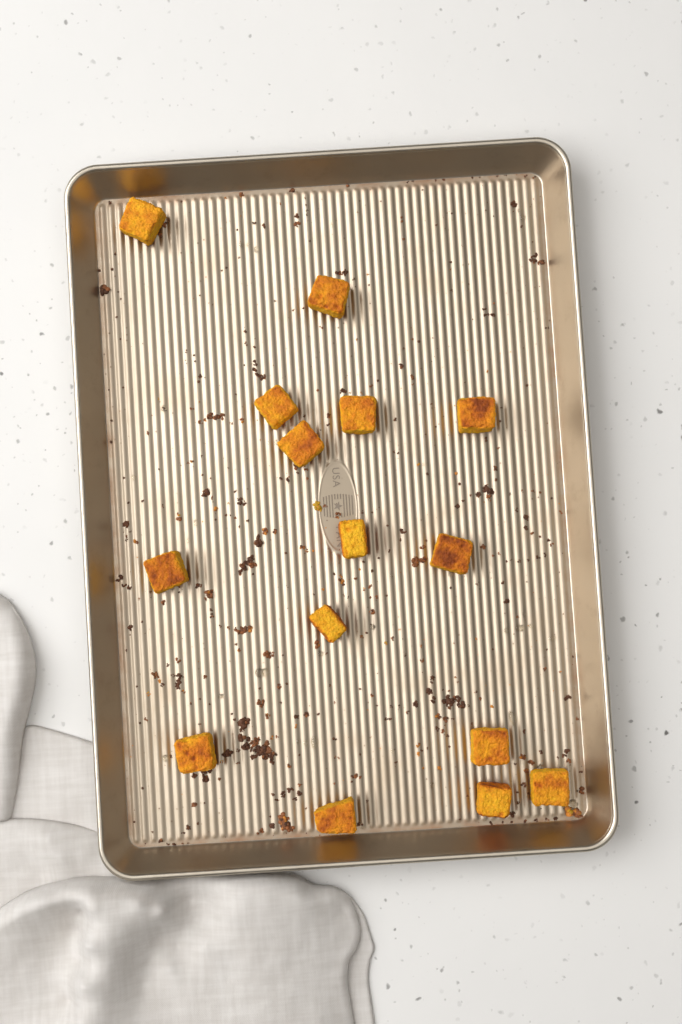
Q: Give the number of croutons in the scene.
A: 15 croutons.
